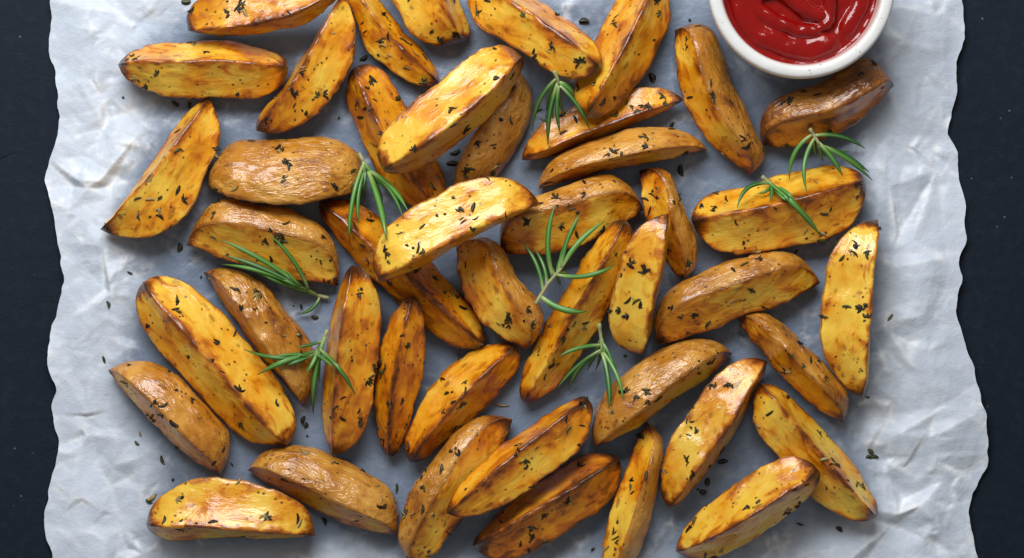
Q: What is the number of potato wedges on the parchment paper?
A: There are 44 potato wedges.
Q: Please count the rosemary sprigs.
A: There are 8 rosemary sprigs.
